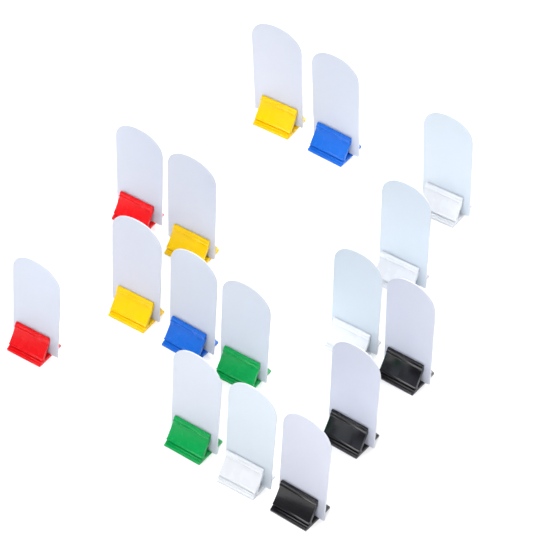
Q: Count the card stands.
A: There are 16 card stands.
